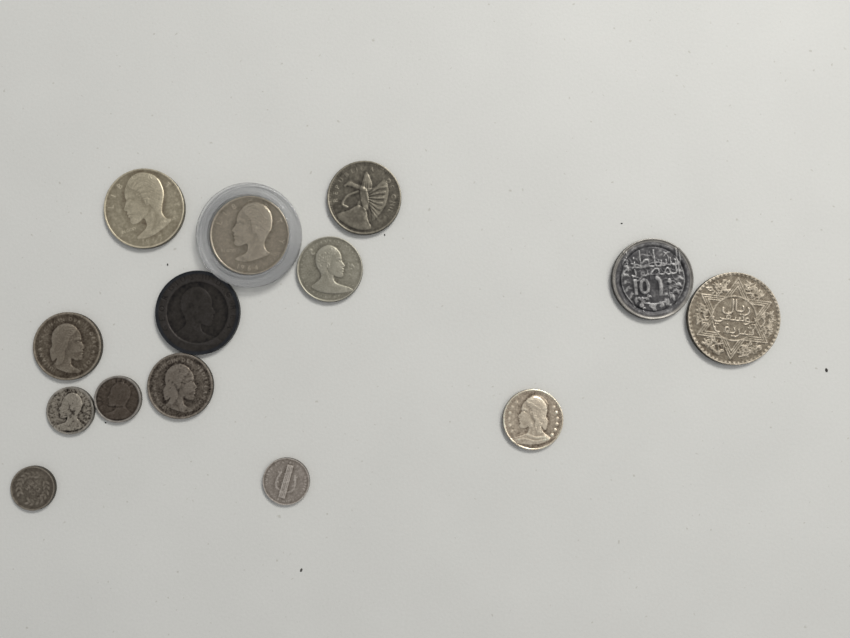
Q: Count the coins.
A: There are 14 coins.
